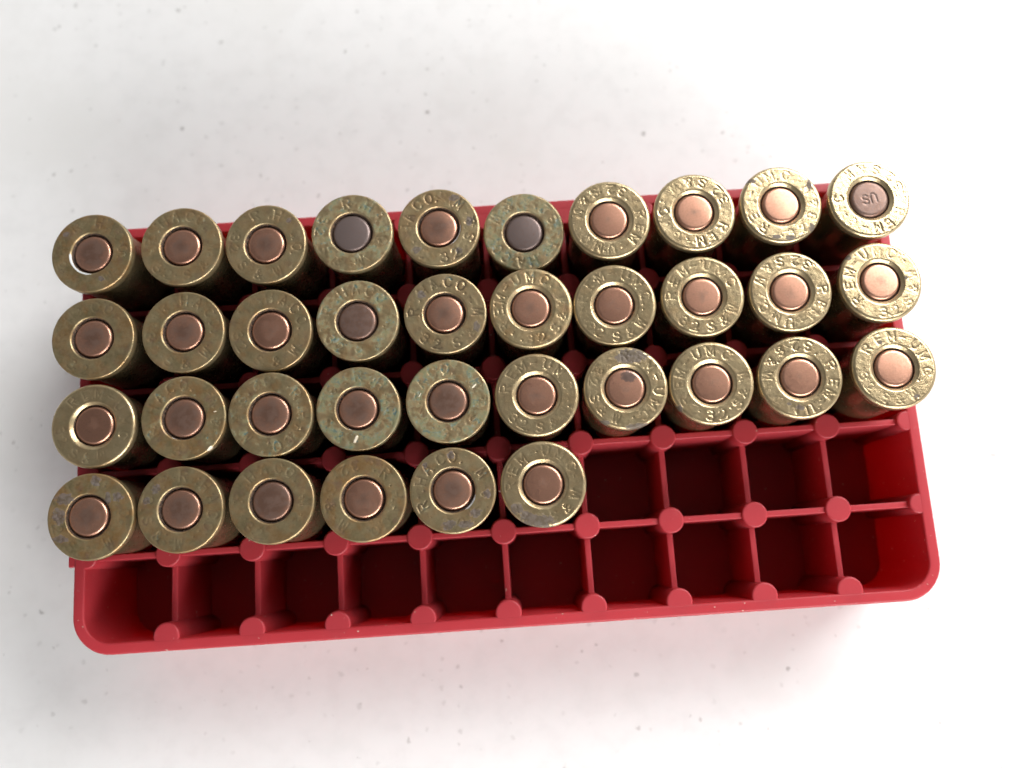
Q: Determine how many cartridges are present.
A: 36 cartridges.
